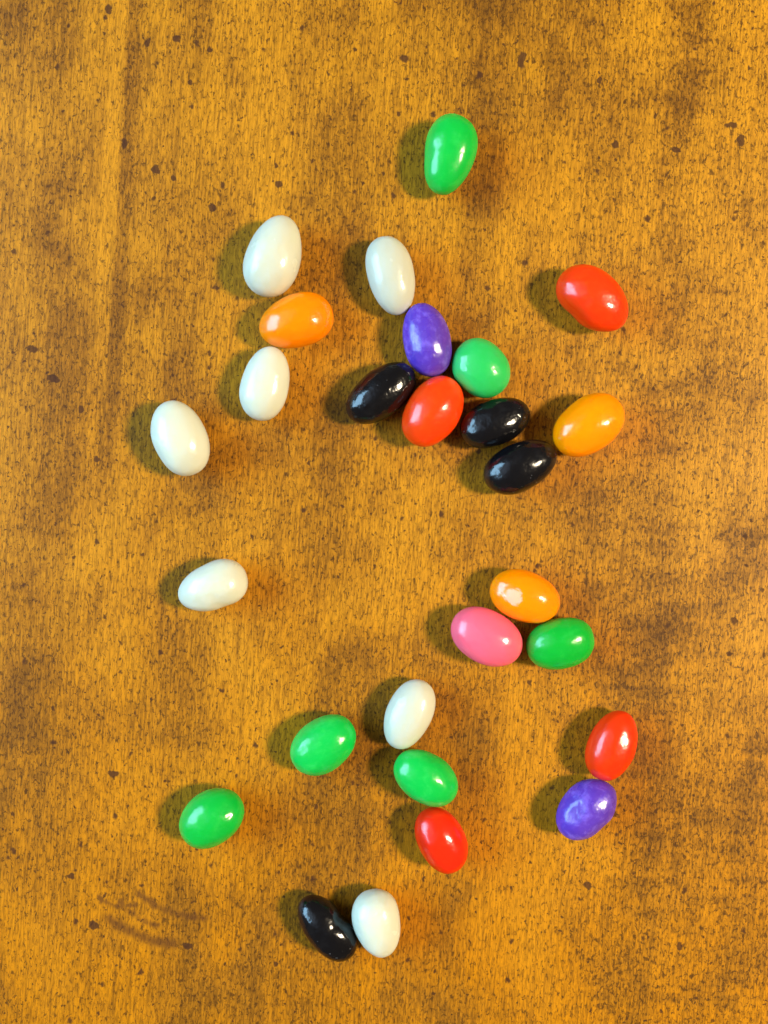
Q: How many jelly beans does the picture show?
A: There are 27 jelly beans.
